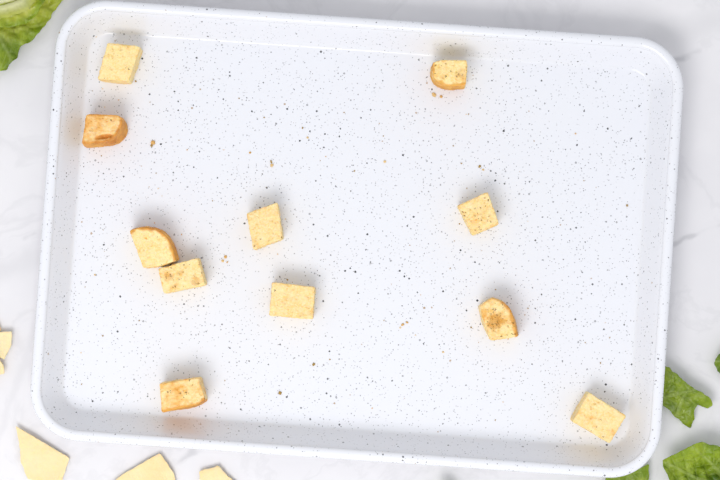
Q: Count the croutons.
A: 11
